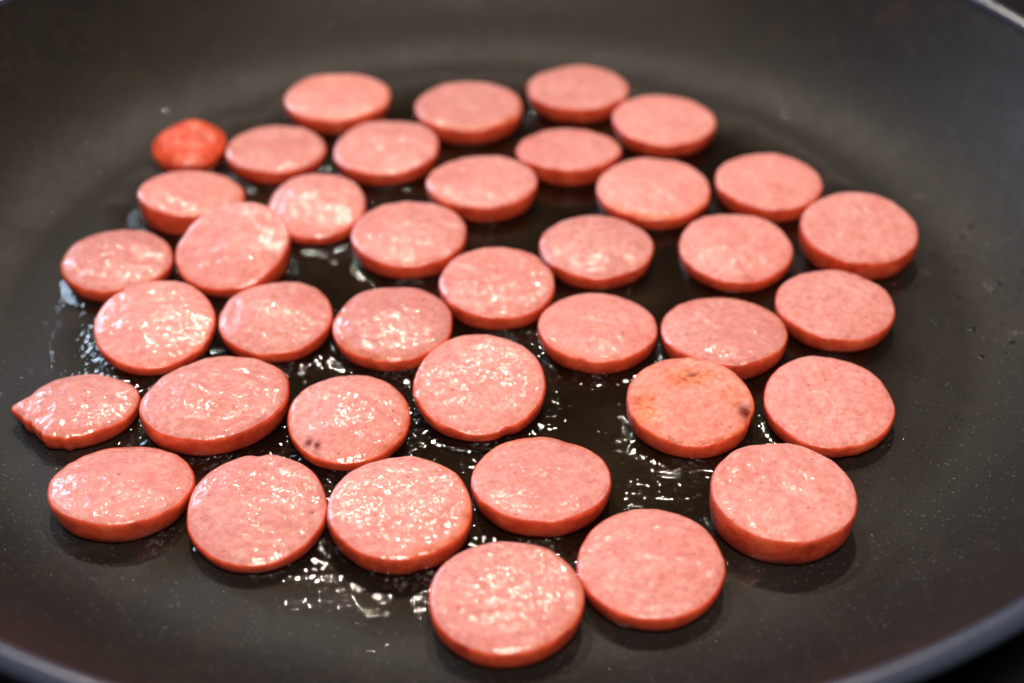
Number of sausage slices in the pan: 39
